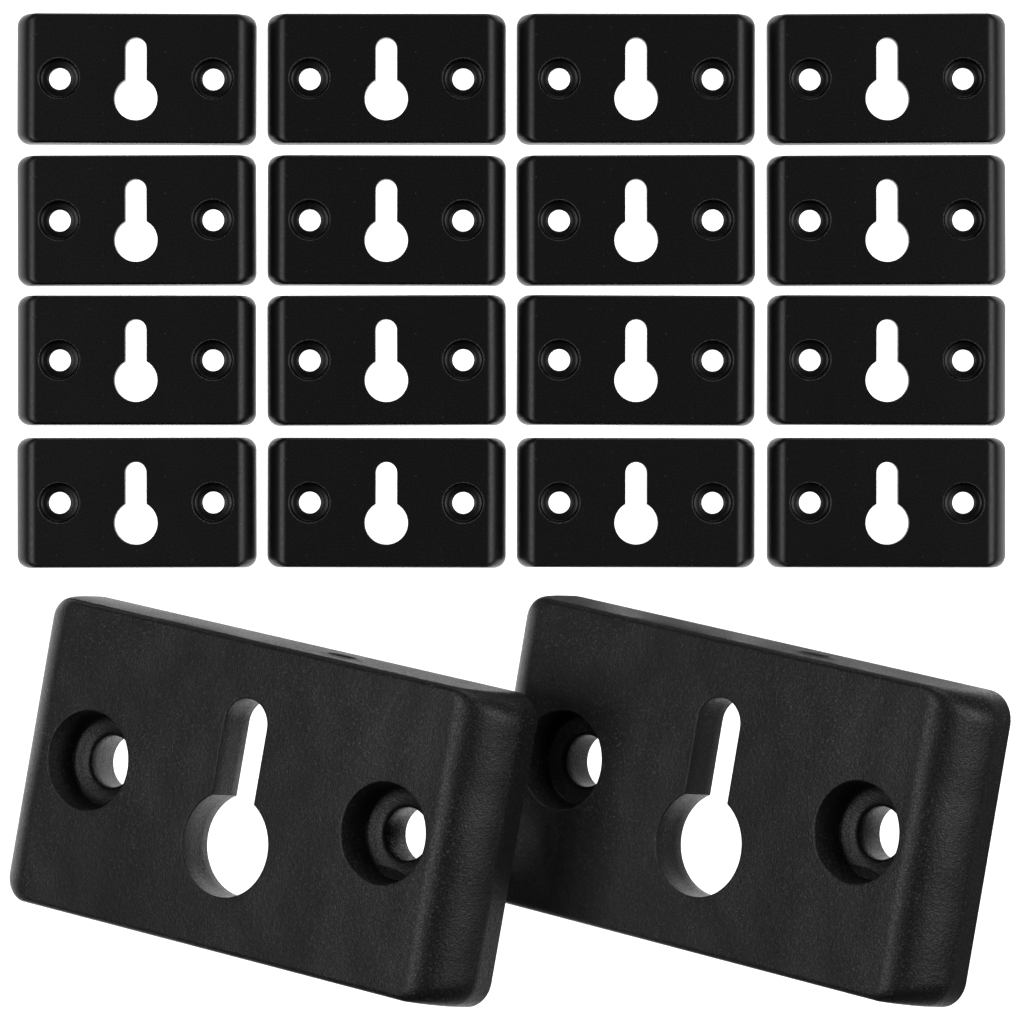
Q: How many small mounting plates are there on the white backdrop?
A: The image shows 16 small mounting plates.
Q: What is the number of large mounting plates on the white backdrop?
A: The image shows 2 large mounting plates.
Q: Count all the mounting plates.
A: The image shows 18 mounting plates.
